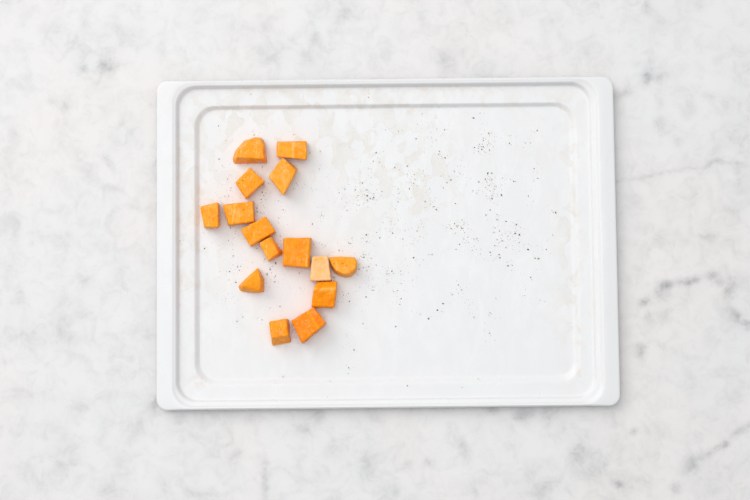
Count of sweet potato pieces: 15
